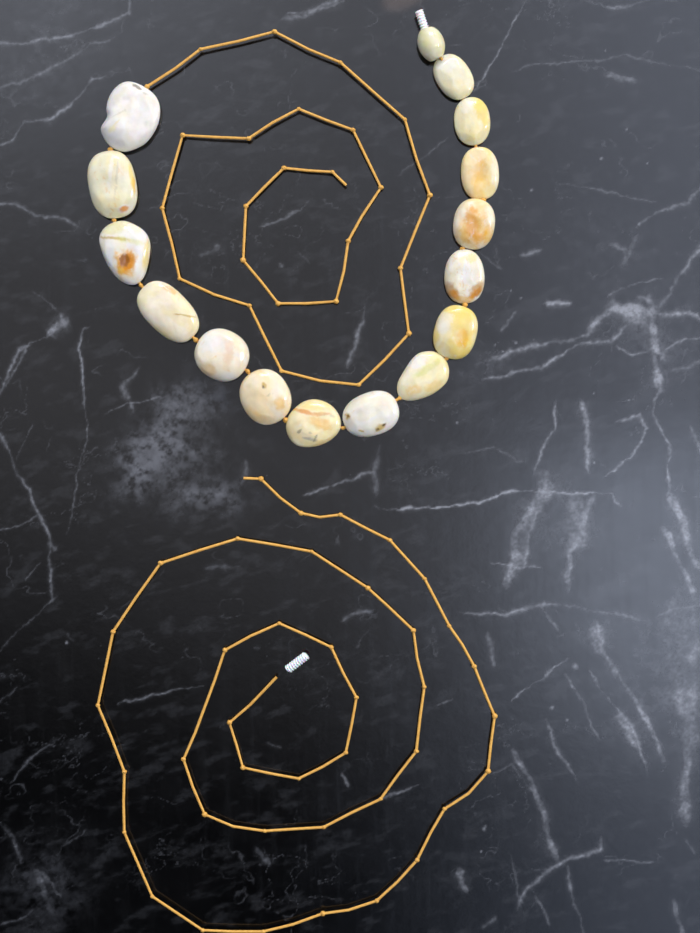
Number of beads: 16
